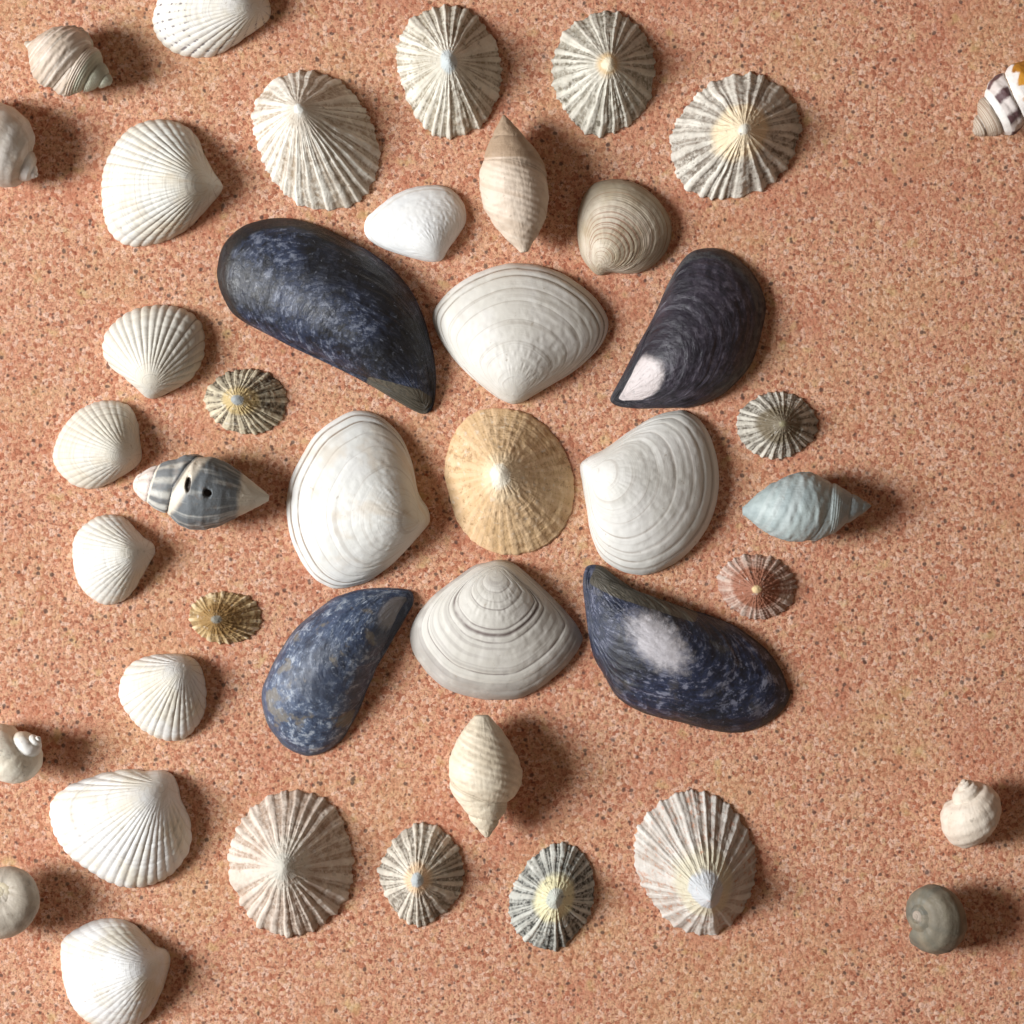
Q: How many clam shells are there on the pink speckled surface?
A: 14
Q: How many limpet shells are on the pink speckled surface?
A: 13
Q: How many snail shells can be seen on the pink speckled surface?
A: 11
